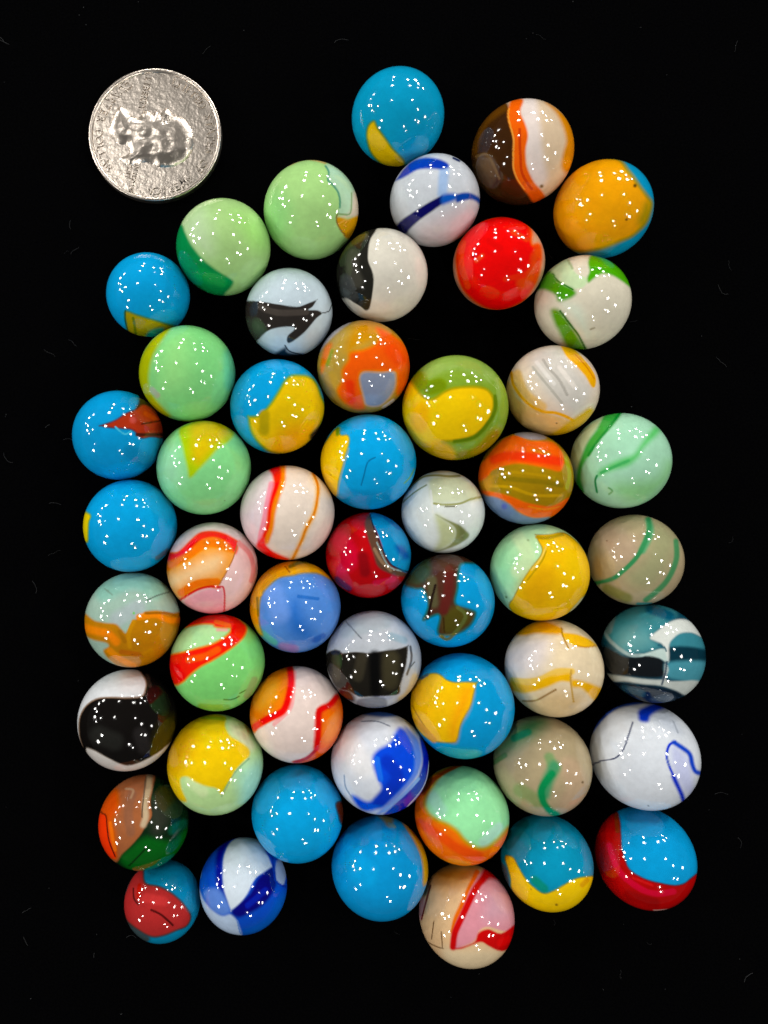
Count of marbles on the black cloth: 51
